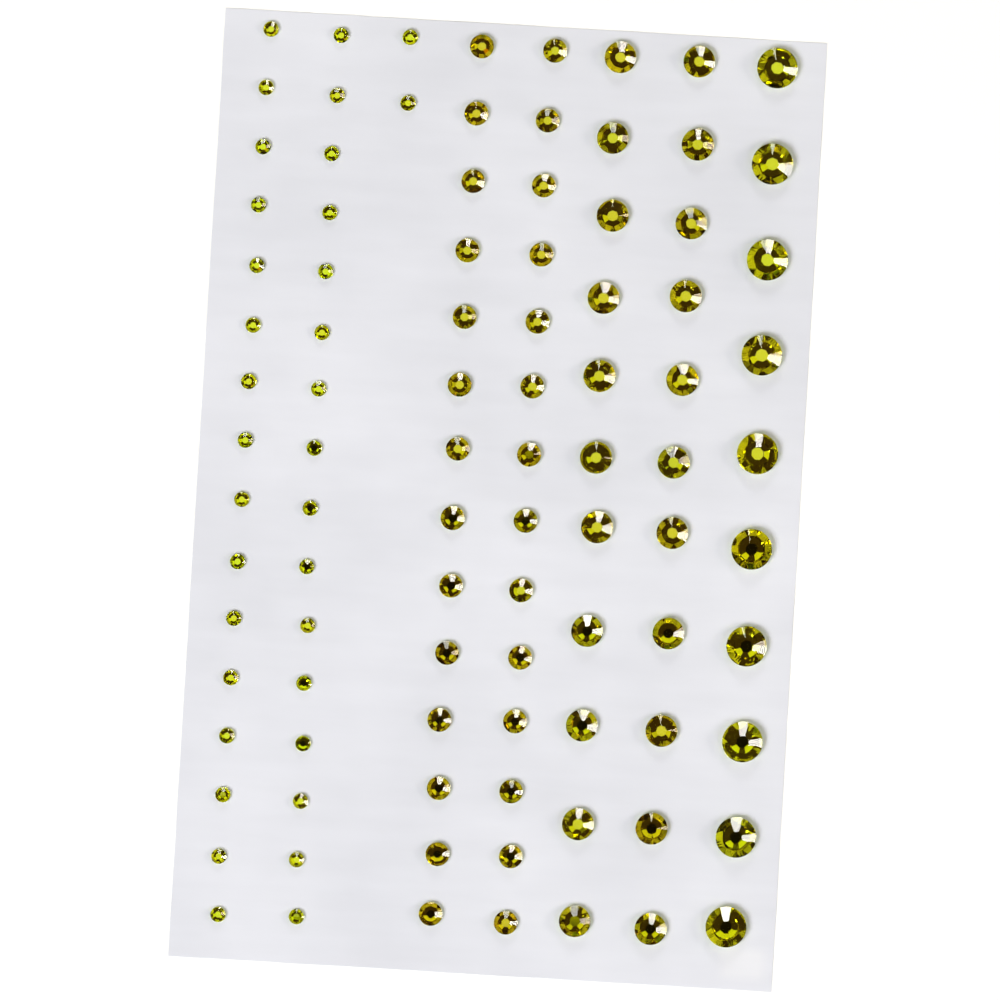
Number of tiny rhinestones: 34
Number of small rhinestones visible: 28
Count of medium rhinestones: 22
